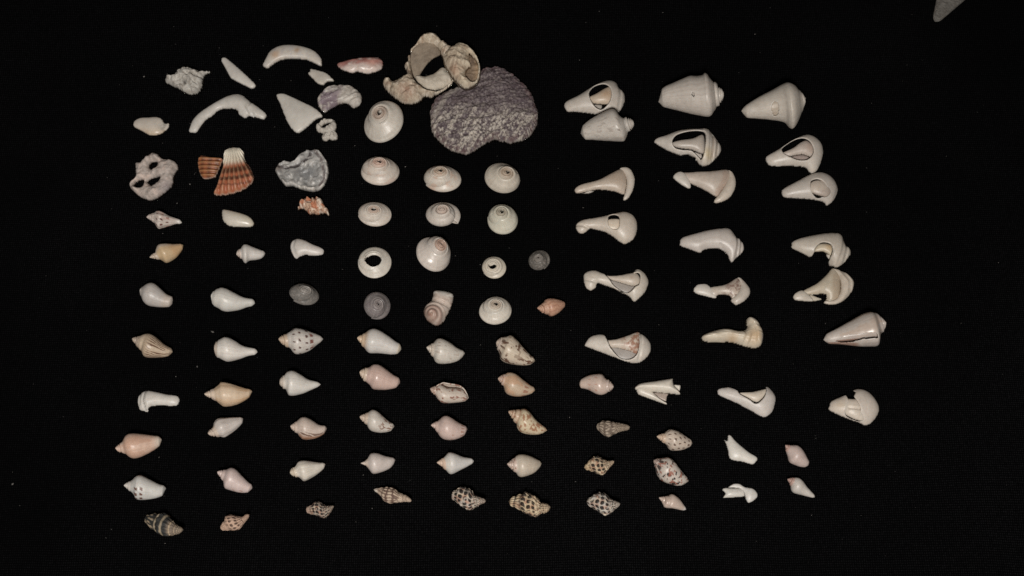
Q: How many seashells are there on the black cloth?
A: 102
